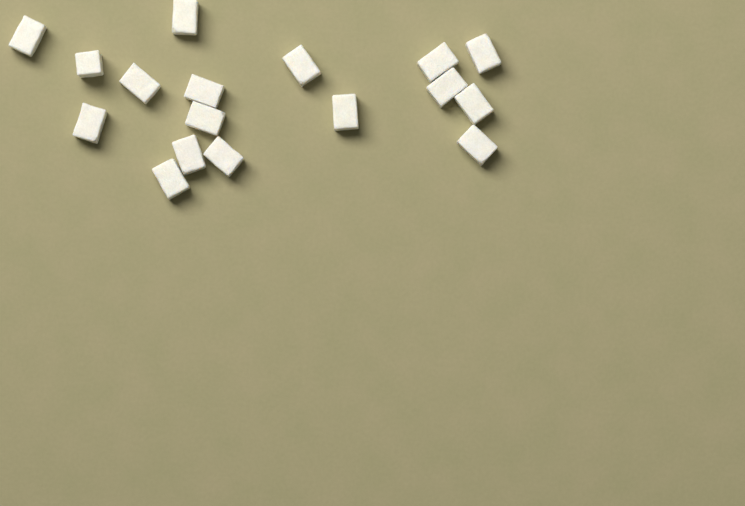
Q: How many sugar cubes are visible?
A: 17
